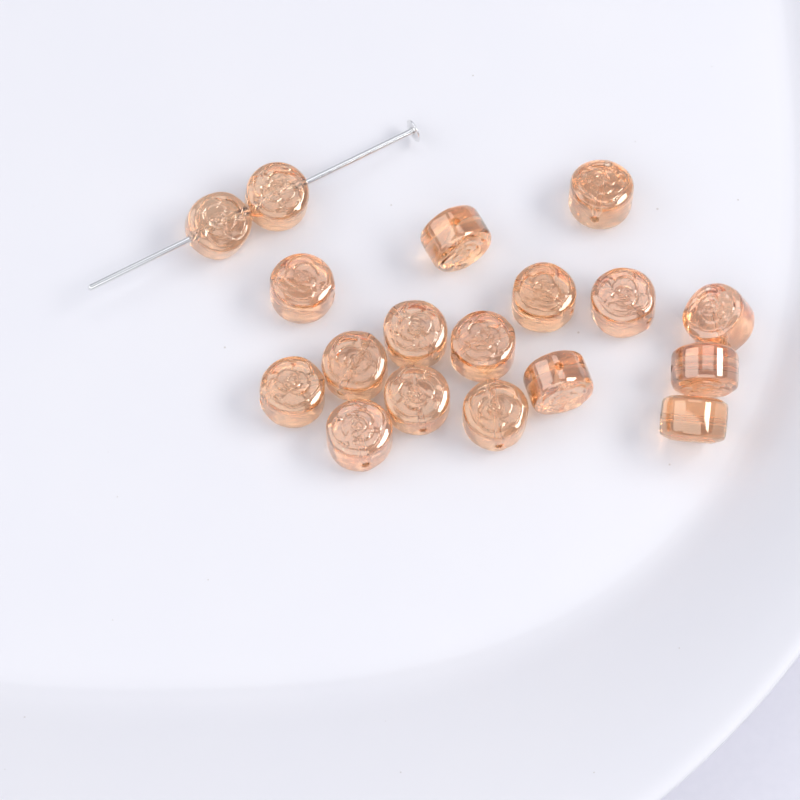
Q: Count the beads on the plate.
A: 18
